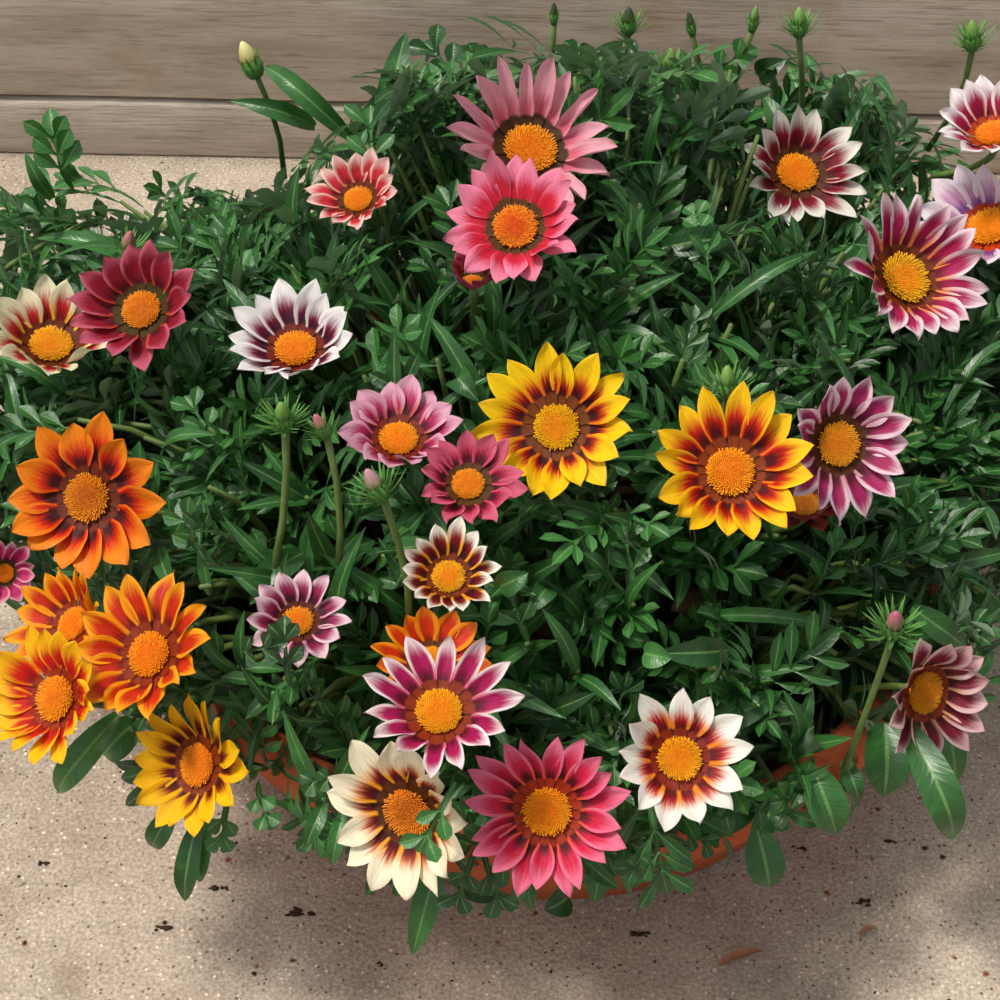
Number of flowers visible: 31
